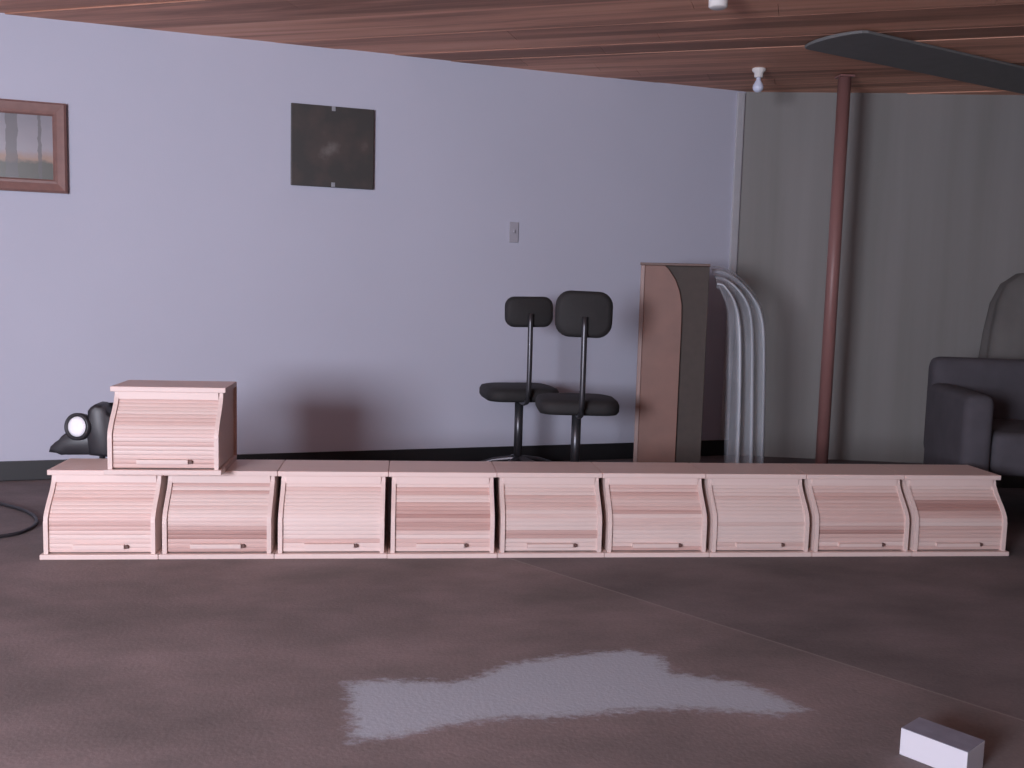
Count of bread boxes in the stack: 10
